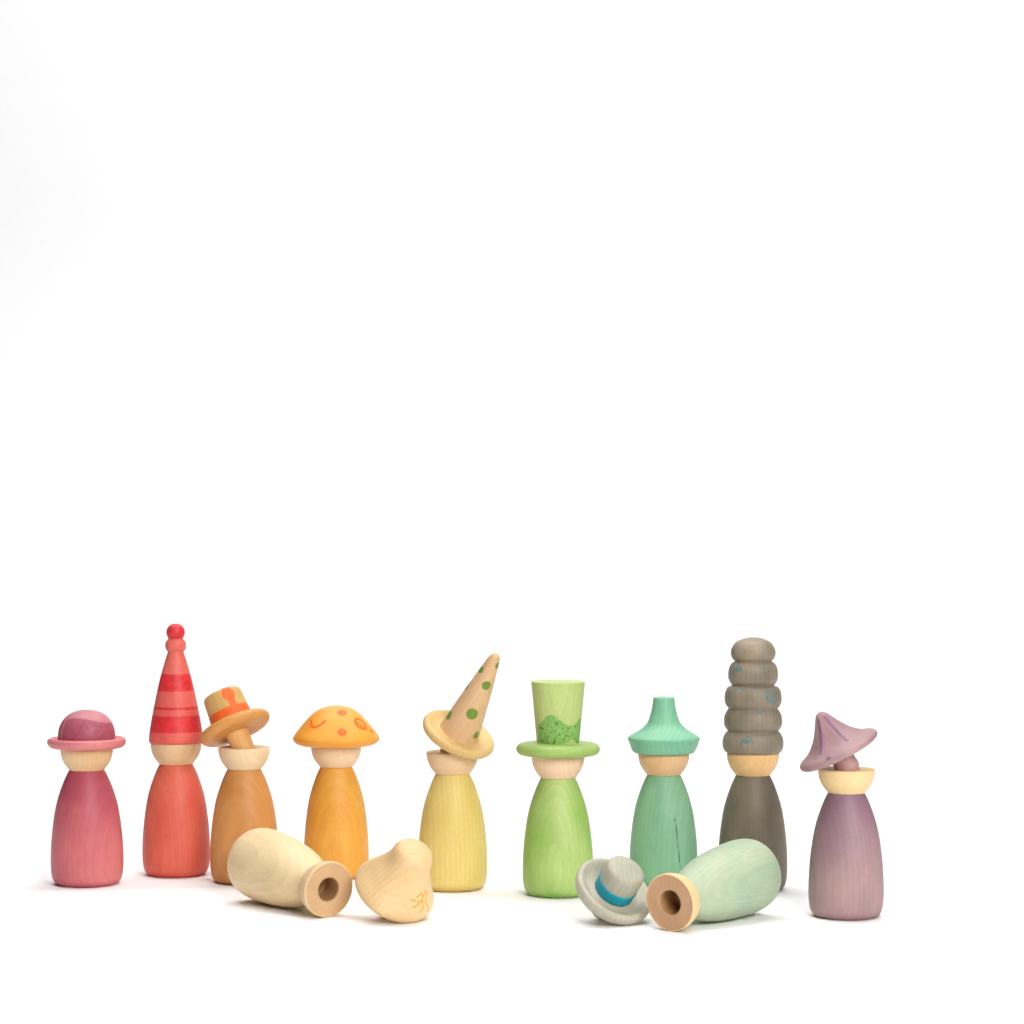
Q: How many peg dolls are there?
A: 11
